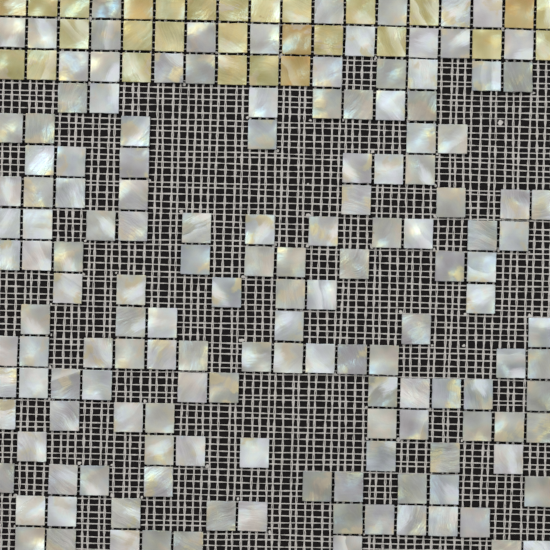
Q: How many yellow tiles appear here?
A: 28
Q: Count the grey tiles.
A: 149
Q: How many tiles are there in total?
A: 177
